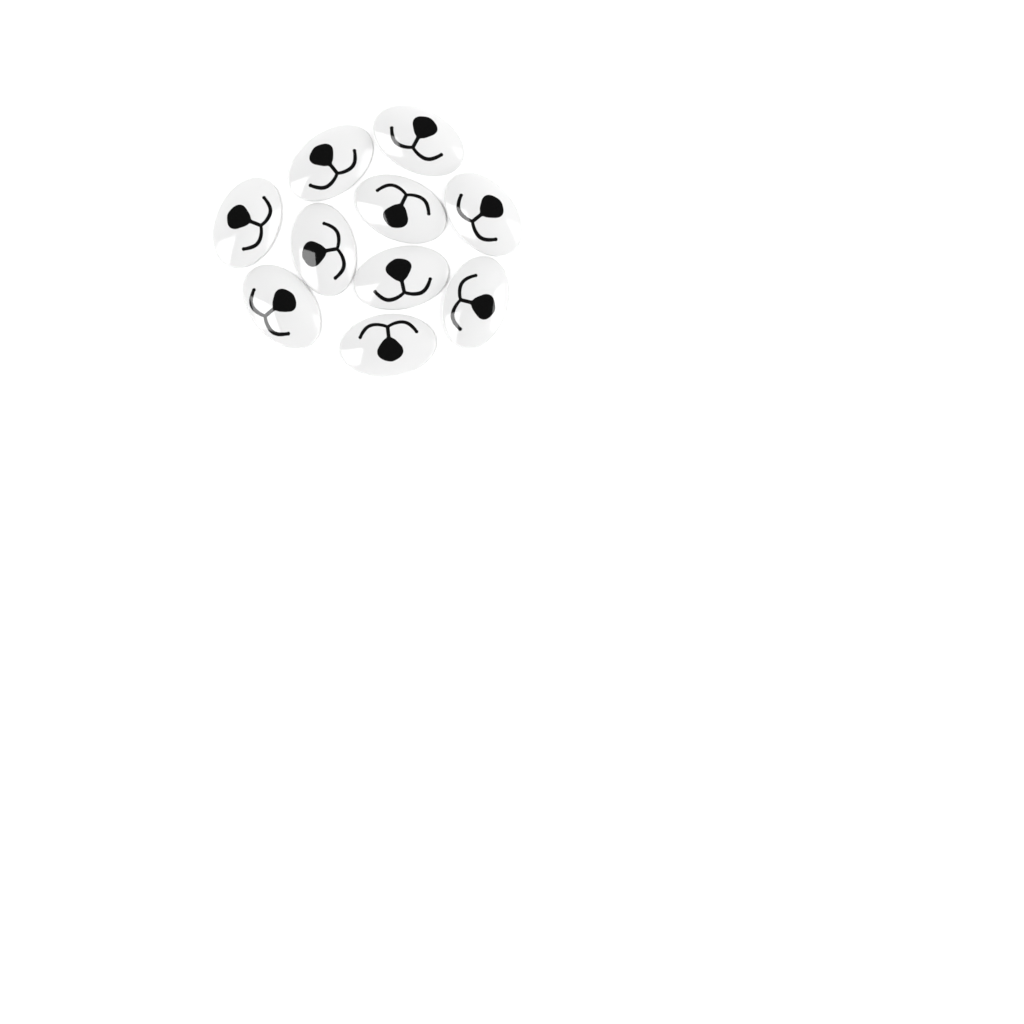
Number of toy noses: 10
